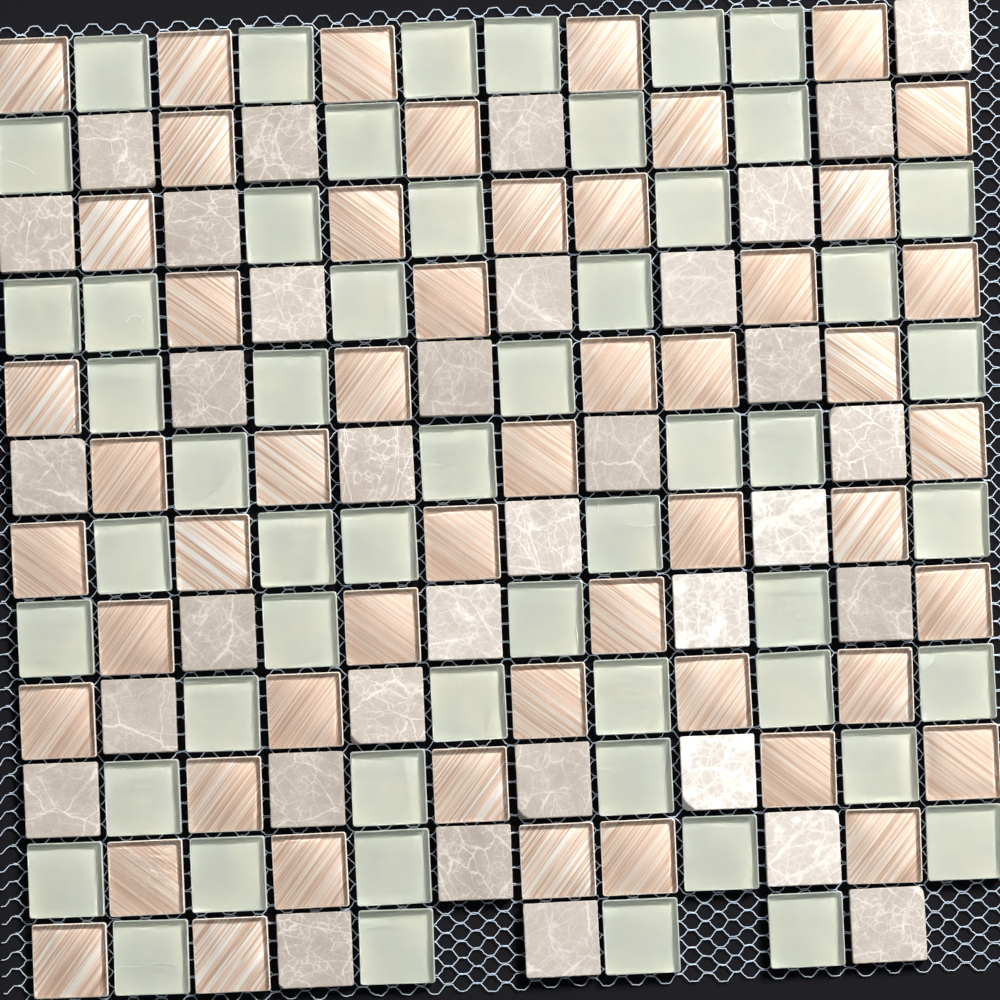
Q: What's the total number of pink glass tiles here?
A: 52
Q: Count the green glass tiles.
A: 54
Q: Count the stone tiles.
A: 35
